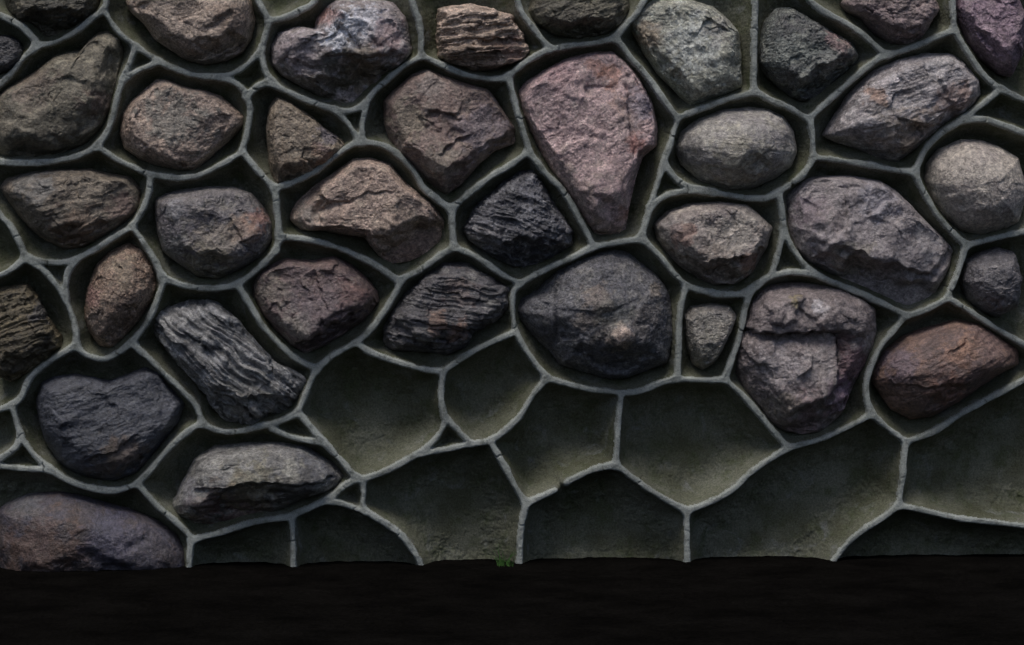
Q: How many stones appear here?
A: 37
